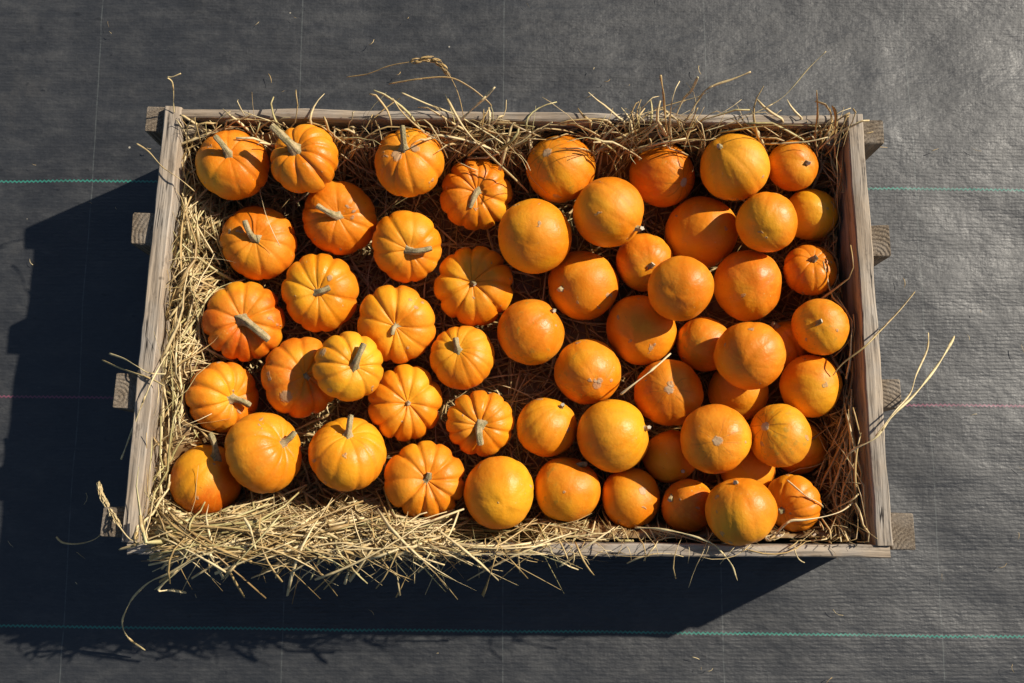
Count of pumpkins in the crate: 58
